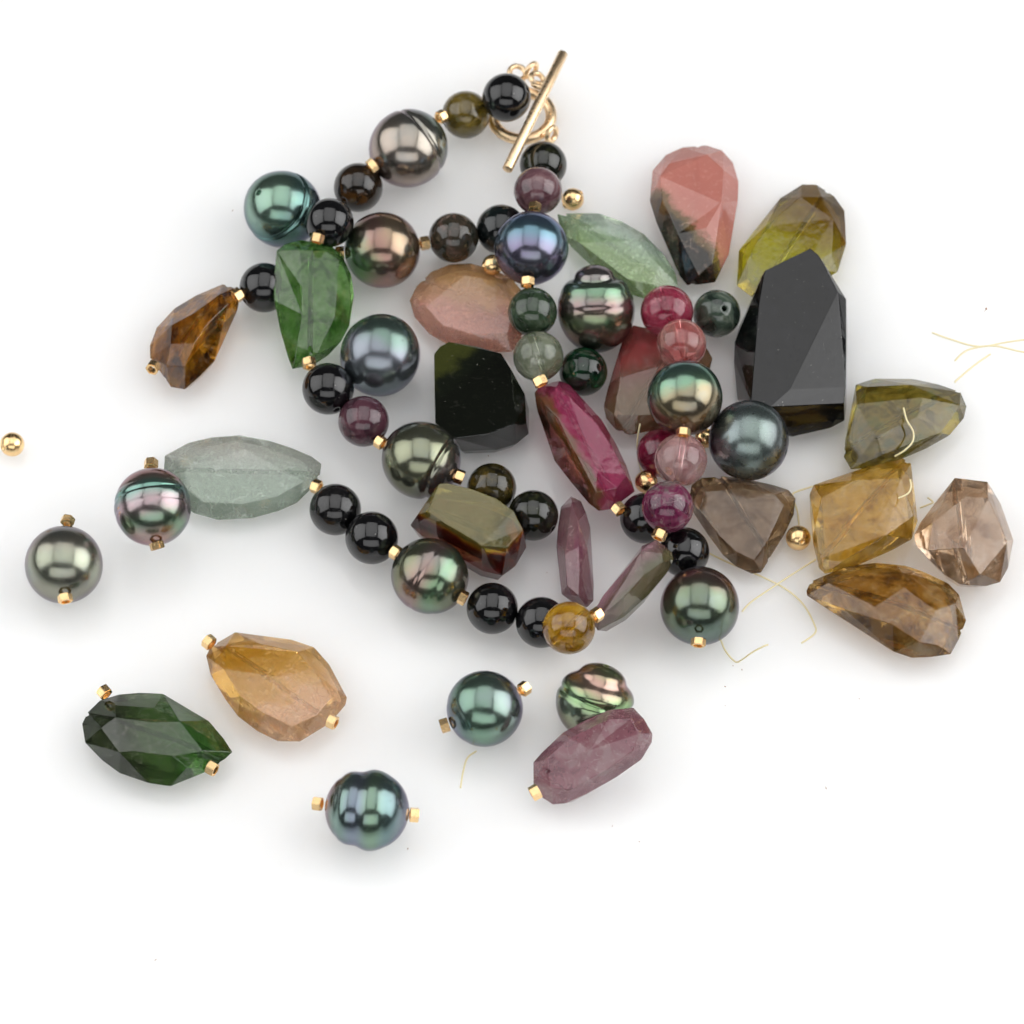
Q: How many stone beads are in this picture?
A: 29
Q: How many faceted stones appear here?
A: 22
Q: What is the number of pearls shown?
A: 16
